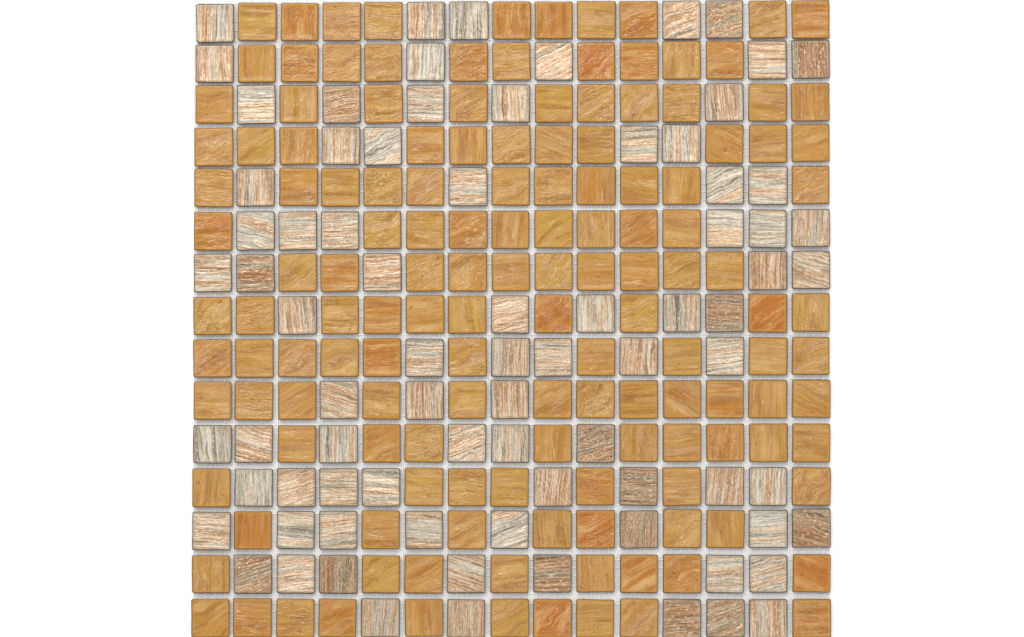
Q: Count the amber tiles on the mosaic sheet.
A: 144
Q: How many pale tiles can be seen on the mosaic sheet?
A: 81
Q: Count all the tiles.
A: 225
